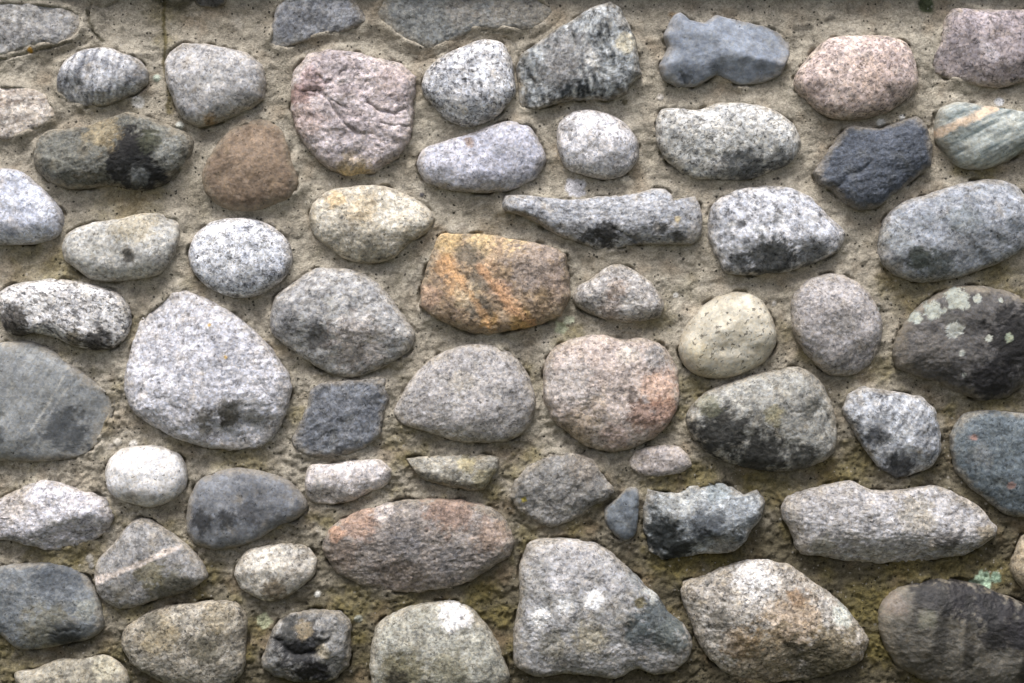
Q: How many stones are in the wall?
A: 64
